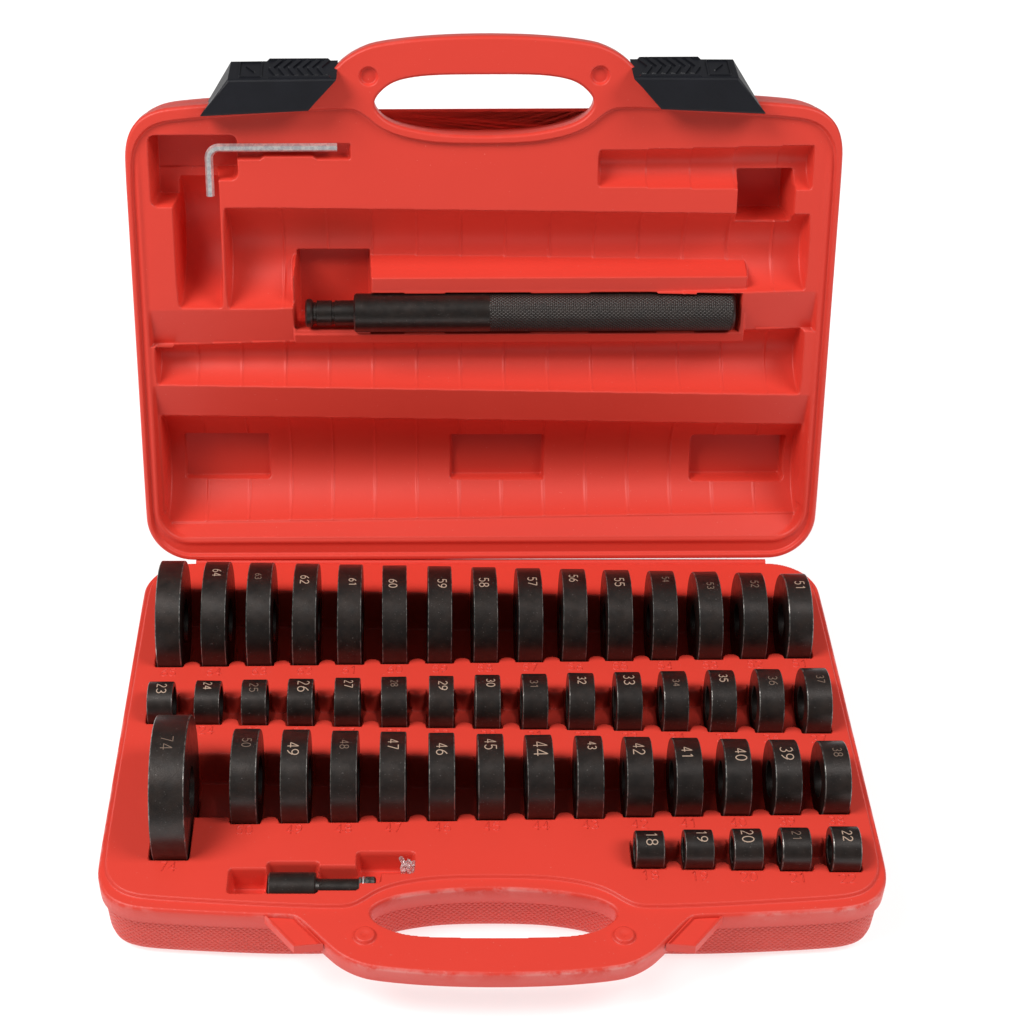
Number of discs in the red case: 49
